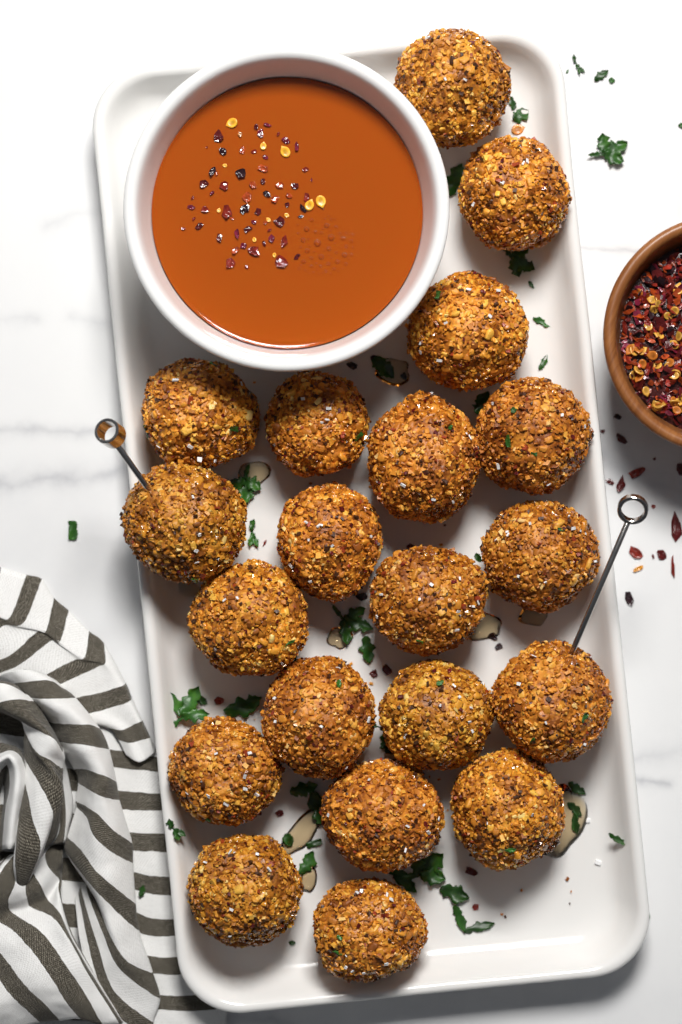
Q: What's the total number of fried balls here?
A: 20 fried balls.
